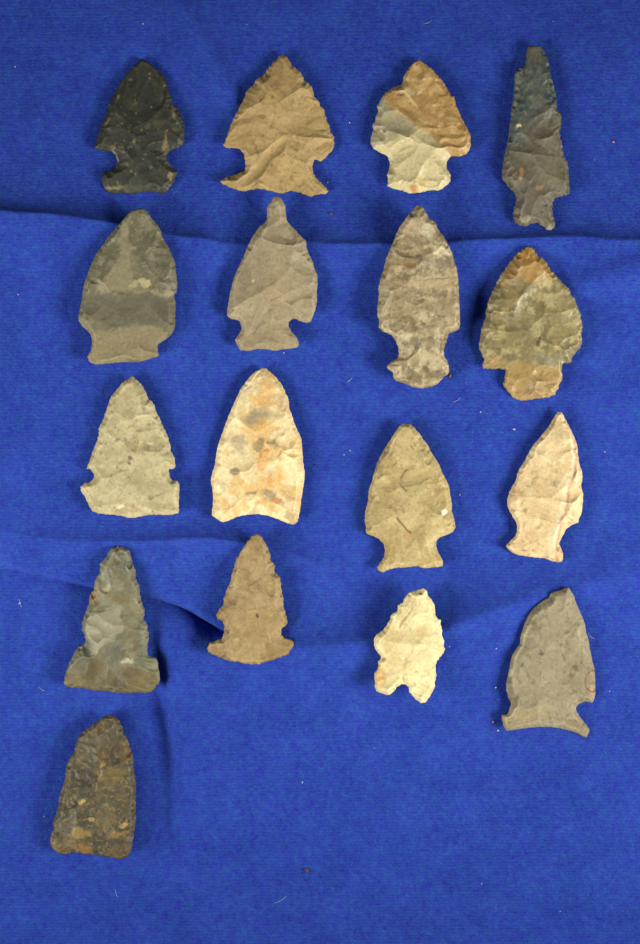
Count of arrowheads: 17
